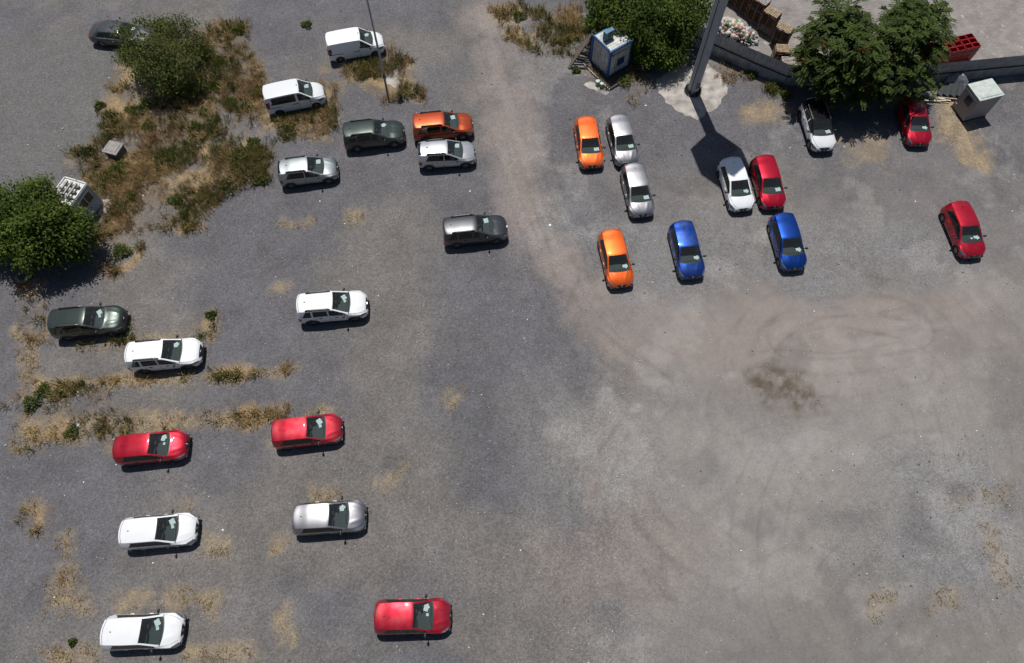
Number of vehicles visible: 28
